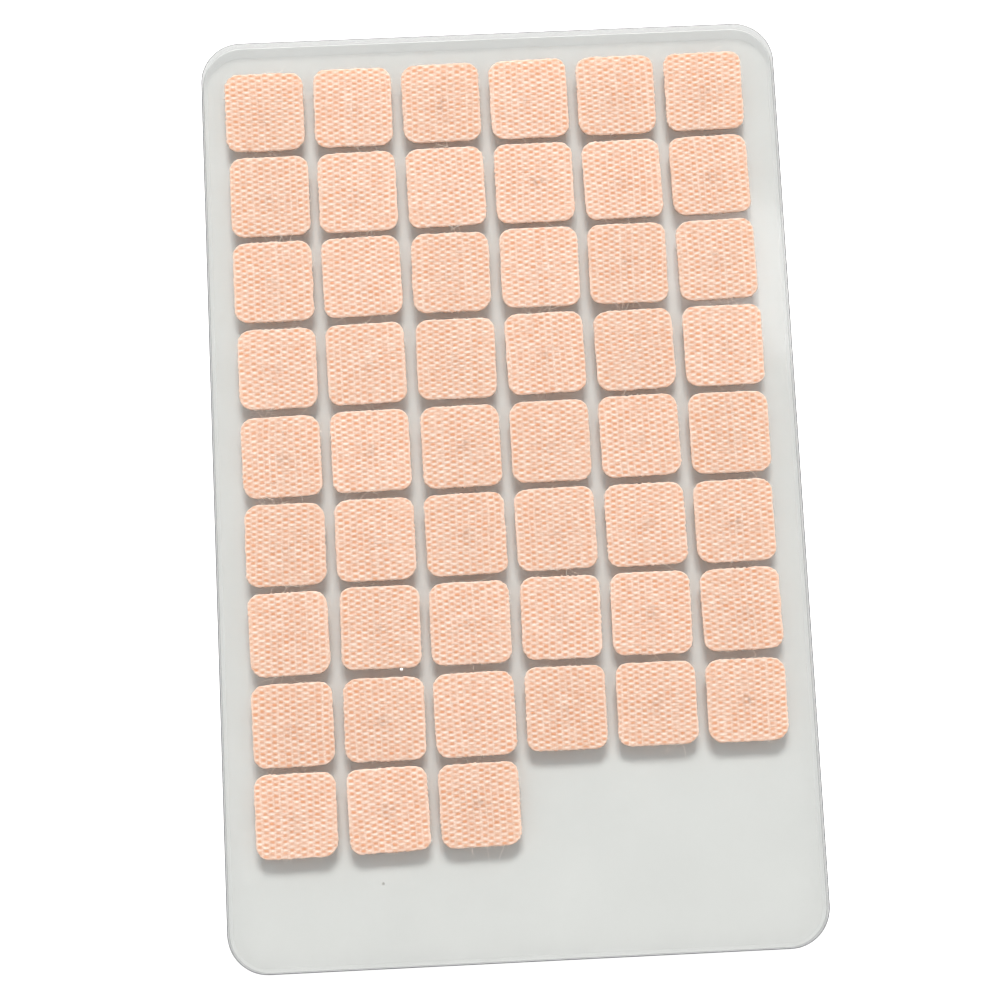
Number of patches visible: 51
